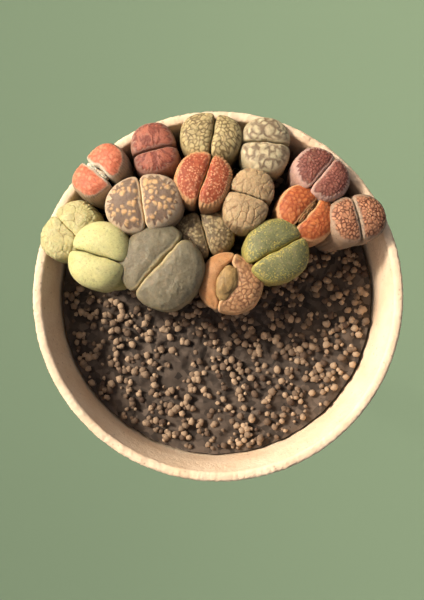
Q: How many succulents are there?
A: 16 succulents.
